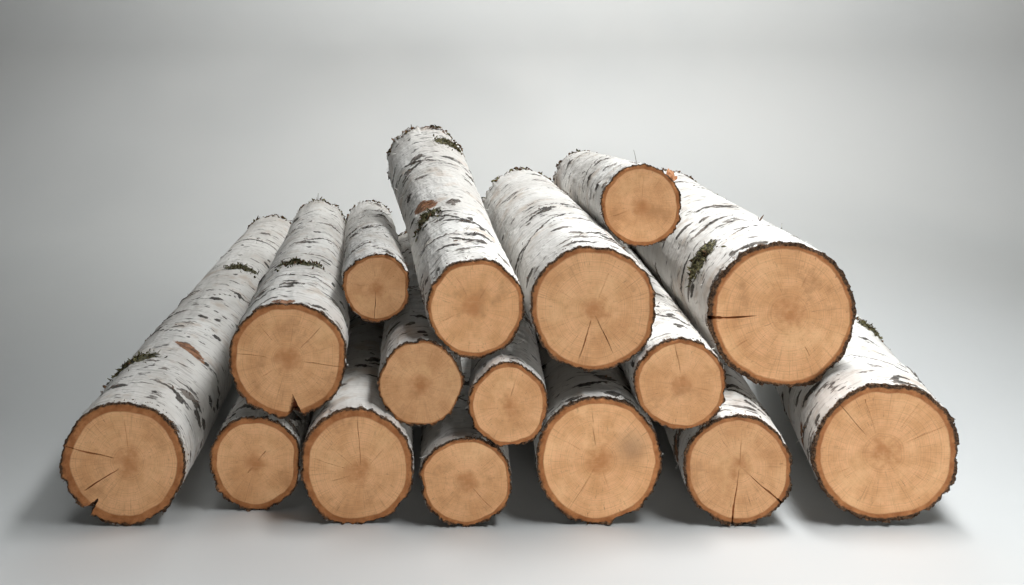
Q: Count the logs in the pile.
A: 16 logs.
